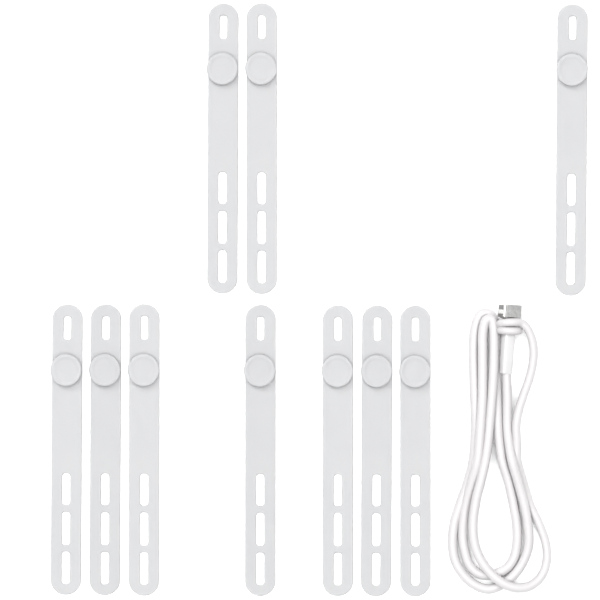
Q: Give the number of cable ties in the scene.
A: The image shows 10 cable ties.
